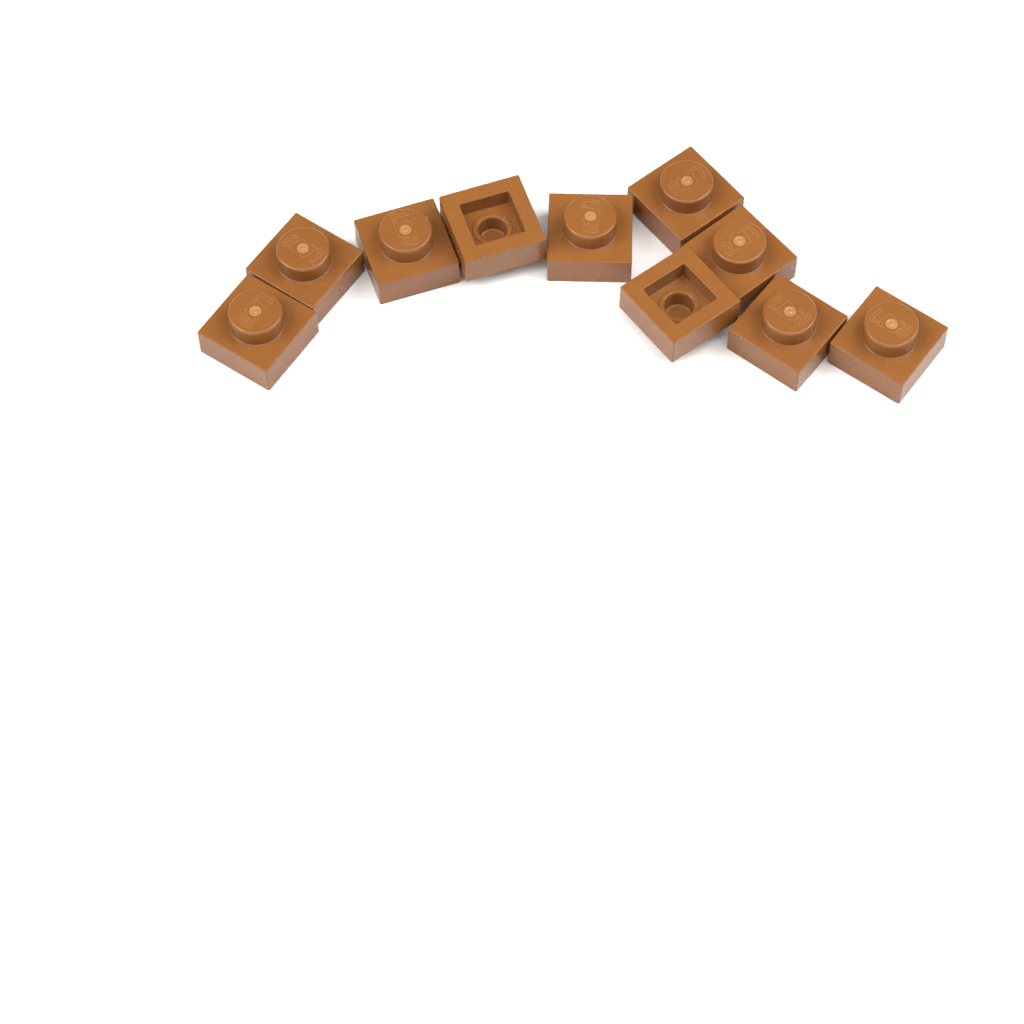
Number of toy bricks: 10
